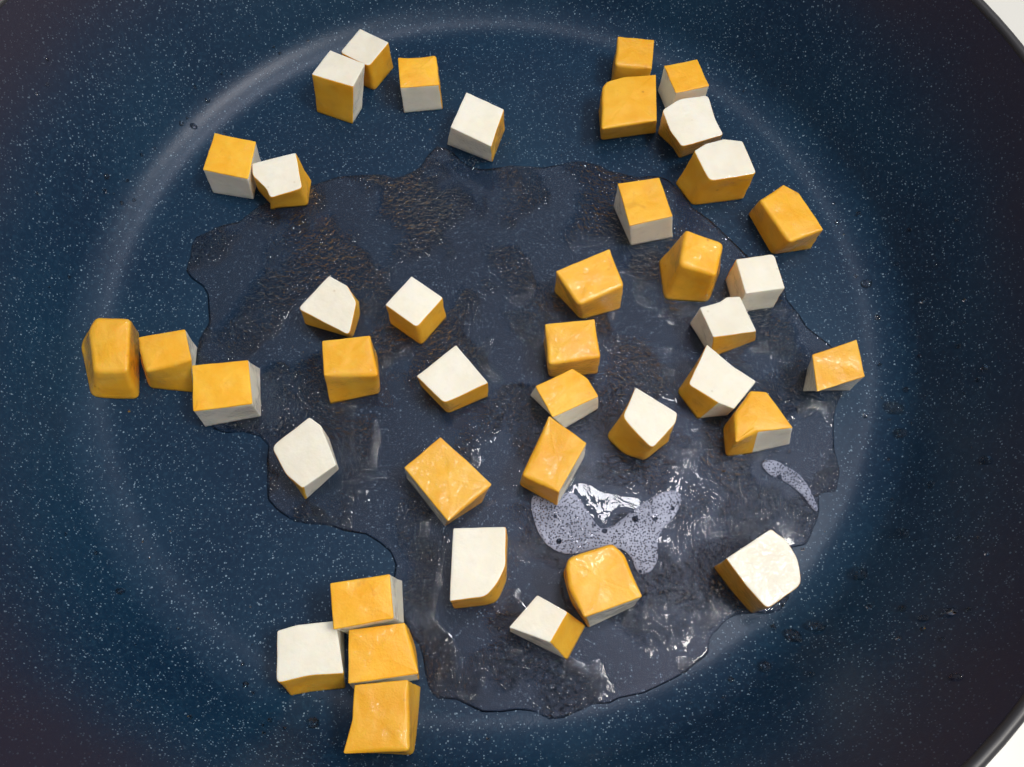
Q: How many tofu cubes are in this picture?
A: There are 41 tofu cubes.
